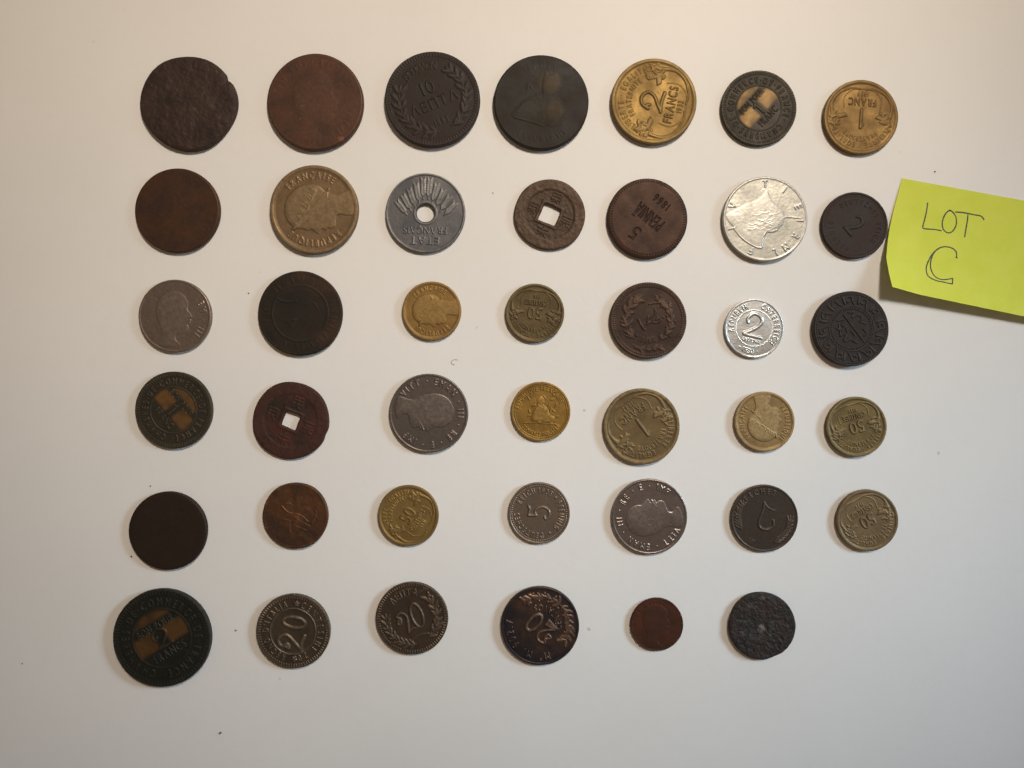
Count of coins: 41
